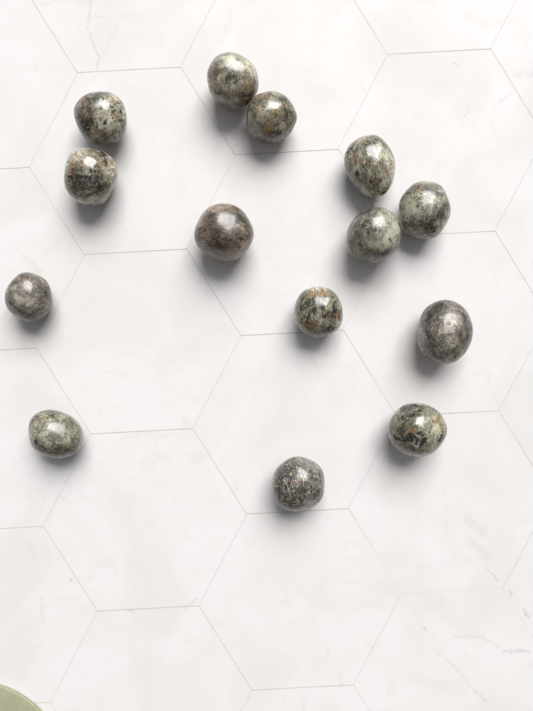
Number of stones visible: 14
